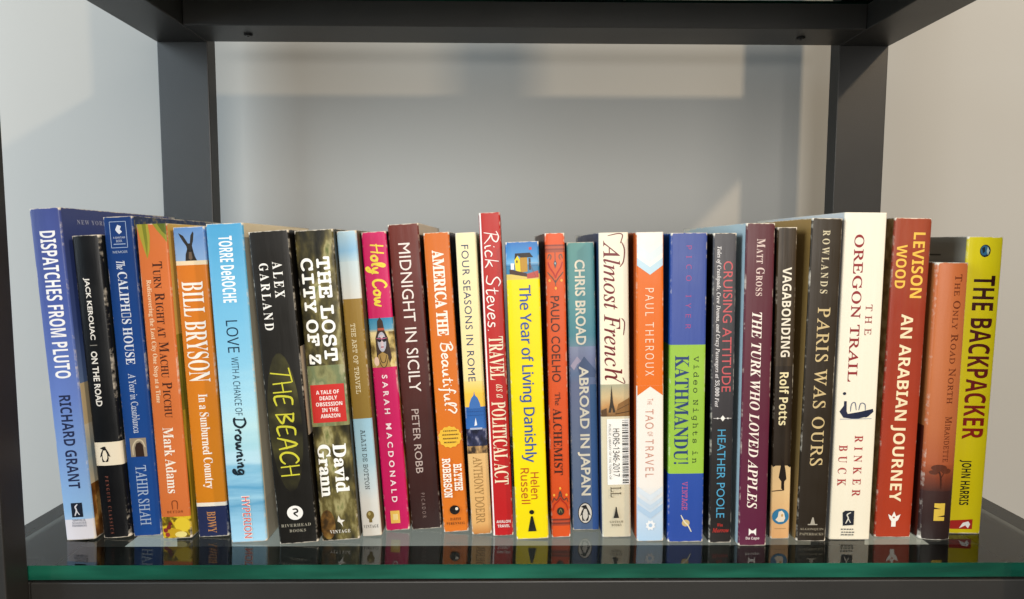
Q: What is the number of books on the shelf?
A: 28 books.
